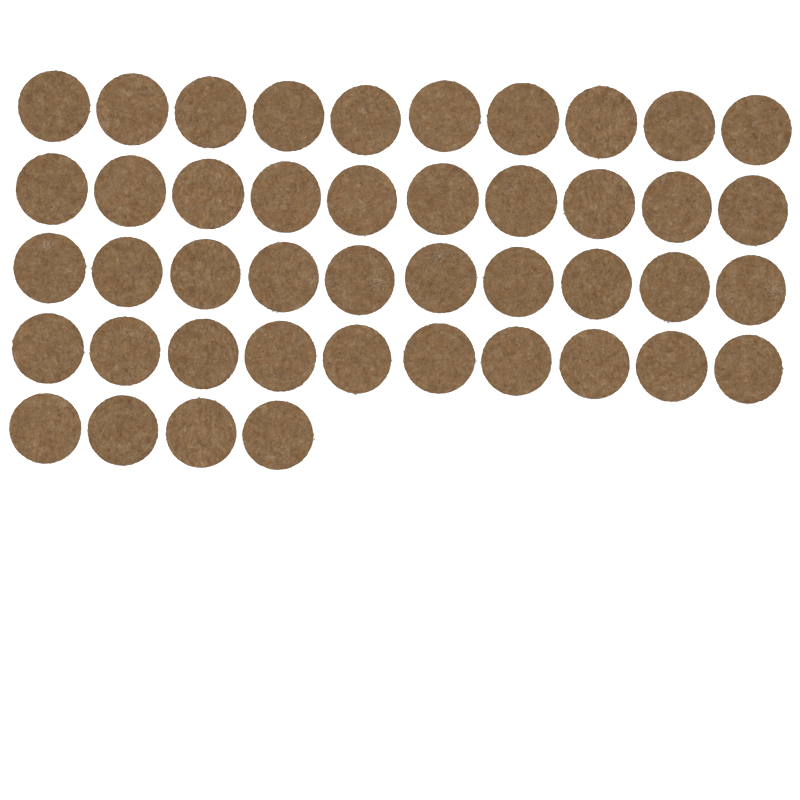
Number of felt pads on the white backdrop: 44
